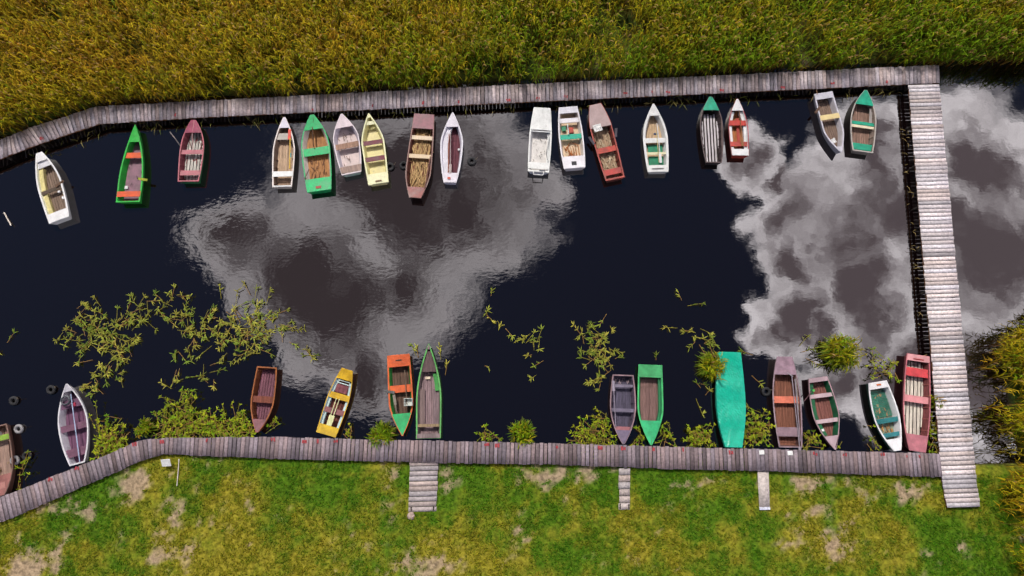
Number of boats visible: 30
